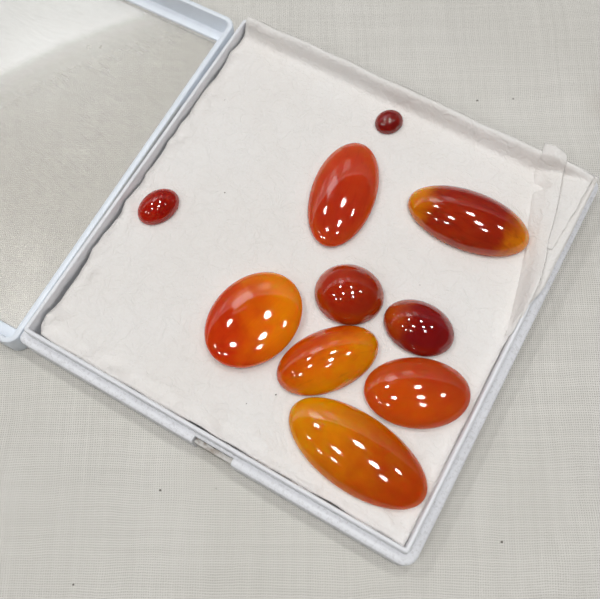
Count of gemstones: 10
